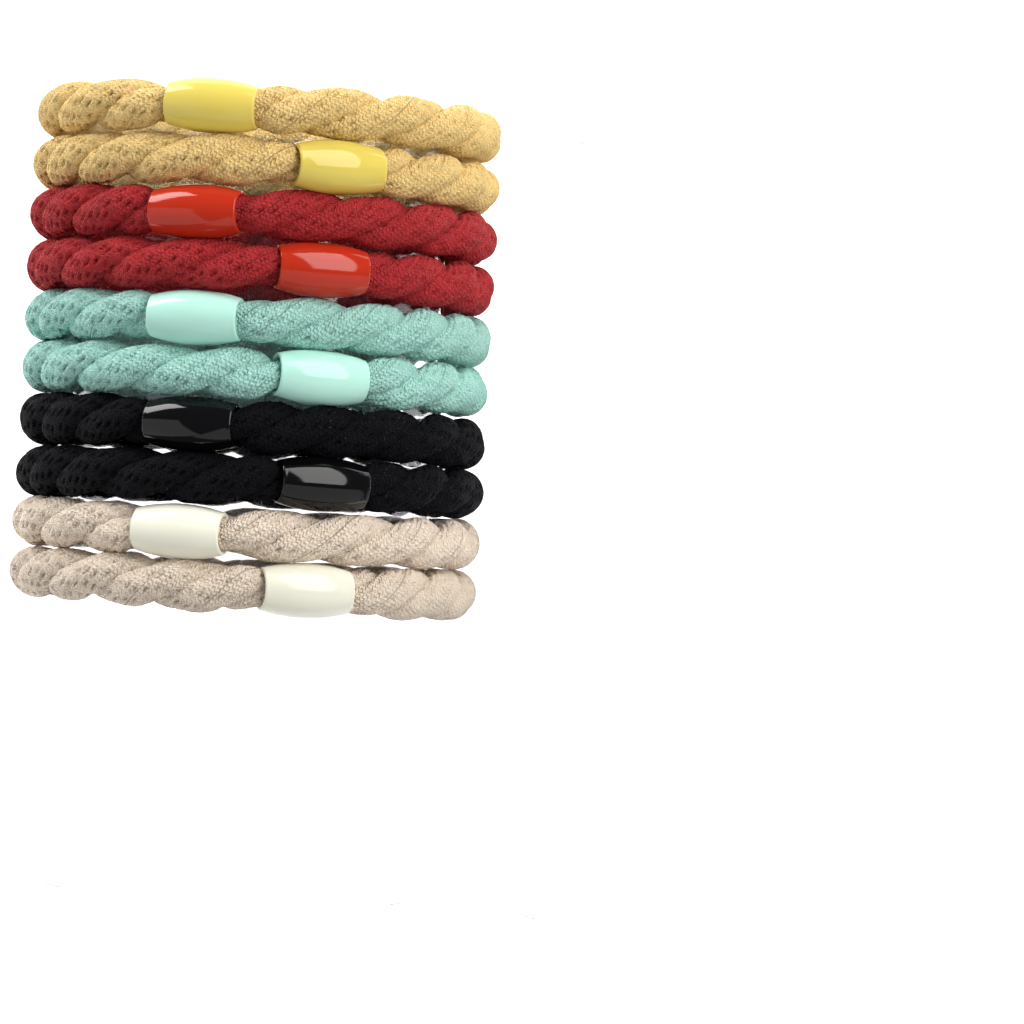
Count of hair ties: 10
